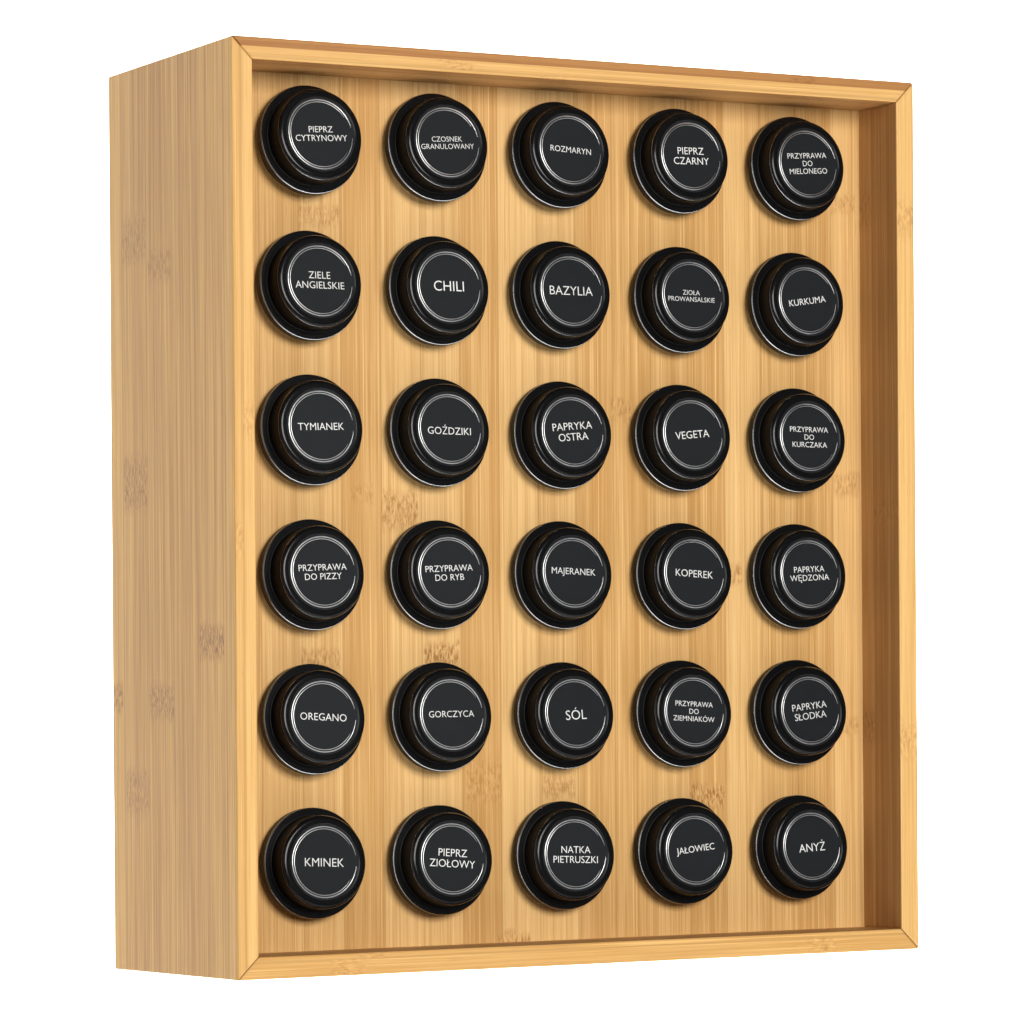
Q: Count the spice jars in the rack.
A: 30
